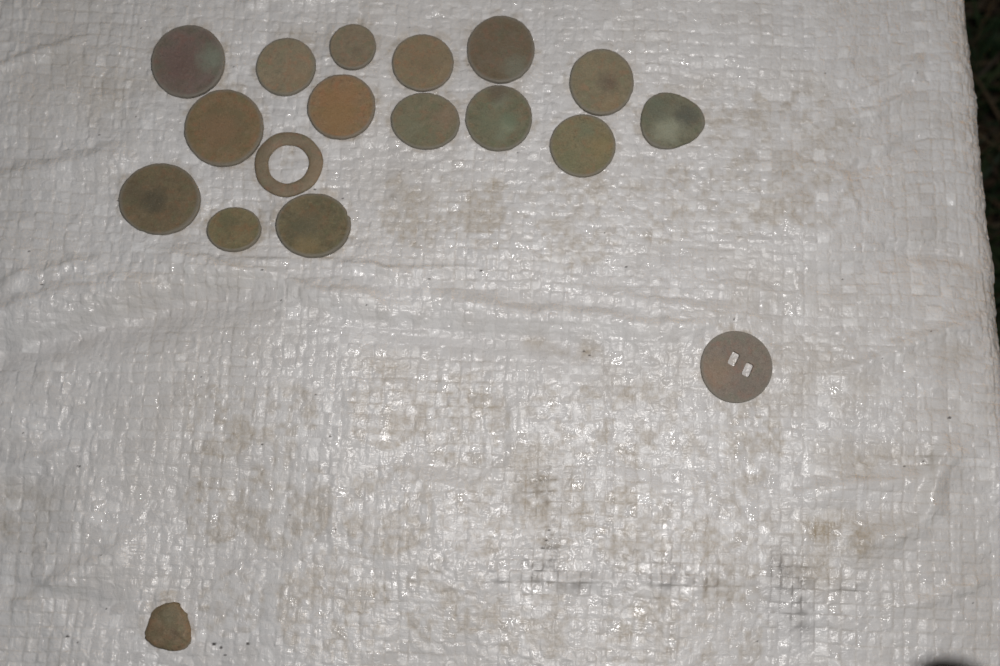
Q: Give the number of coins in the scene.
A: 15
